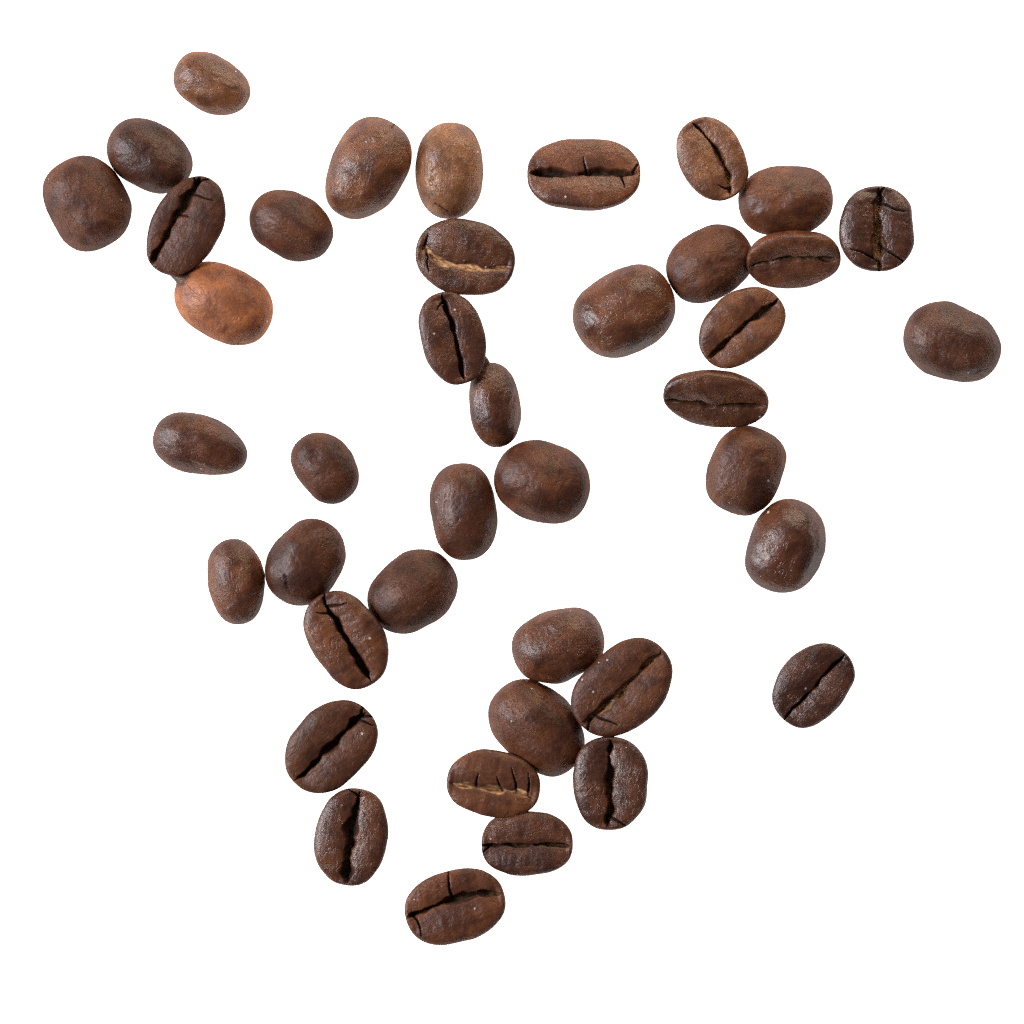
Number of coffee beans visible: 41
